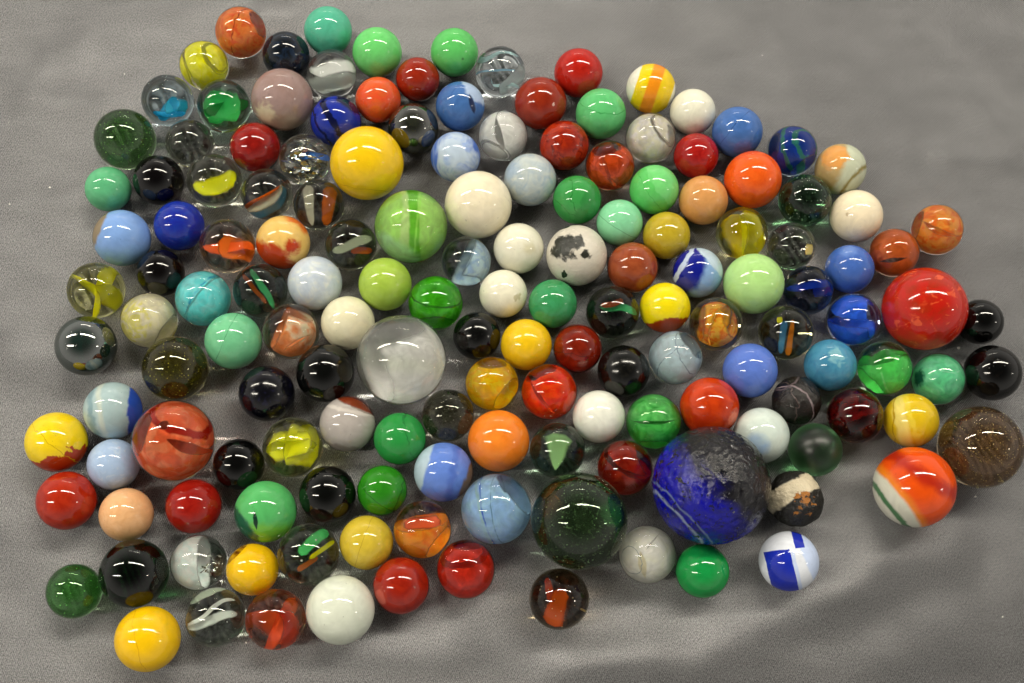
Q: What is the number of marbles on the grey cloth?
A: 155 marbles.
